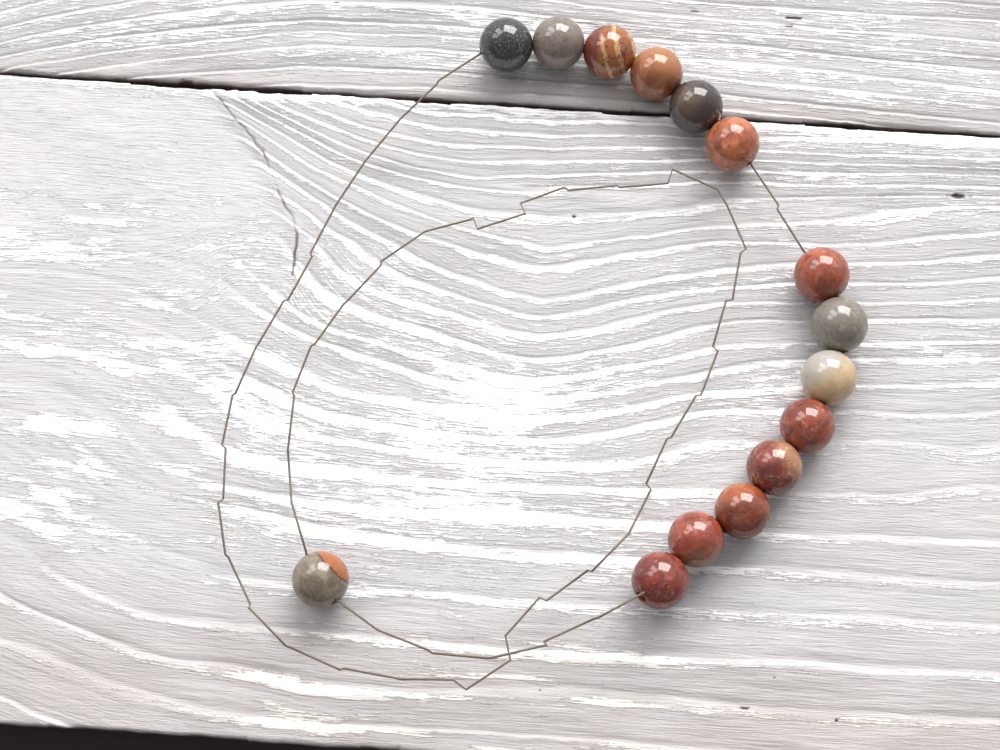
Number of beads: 15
